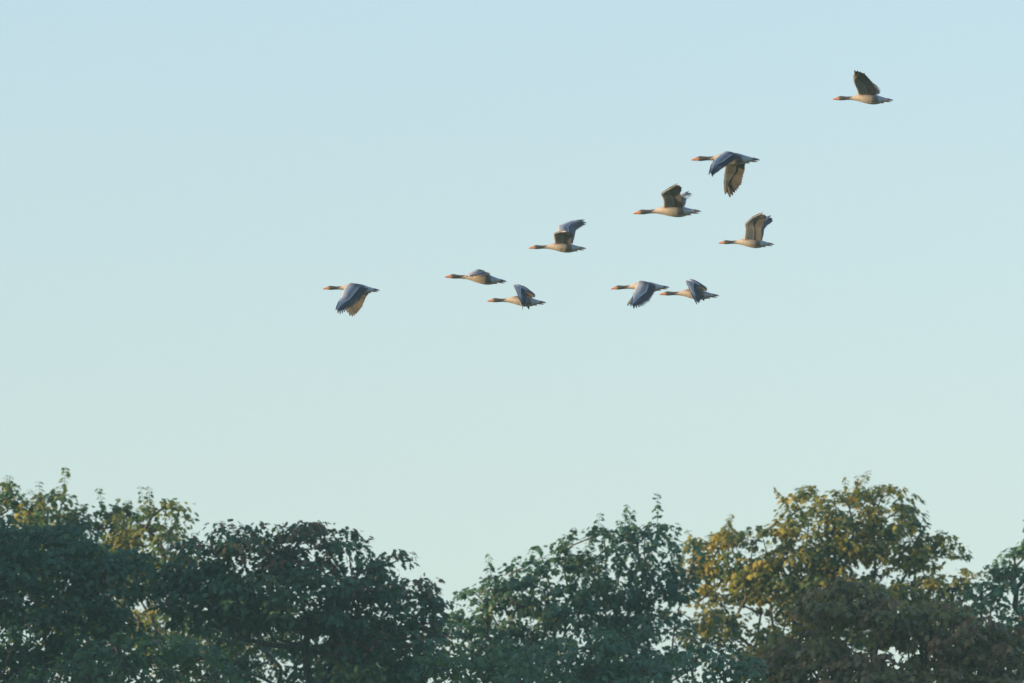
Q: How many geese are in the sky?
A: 10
